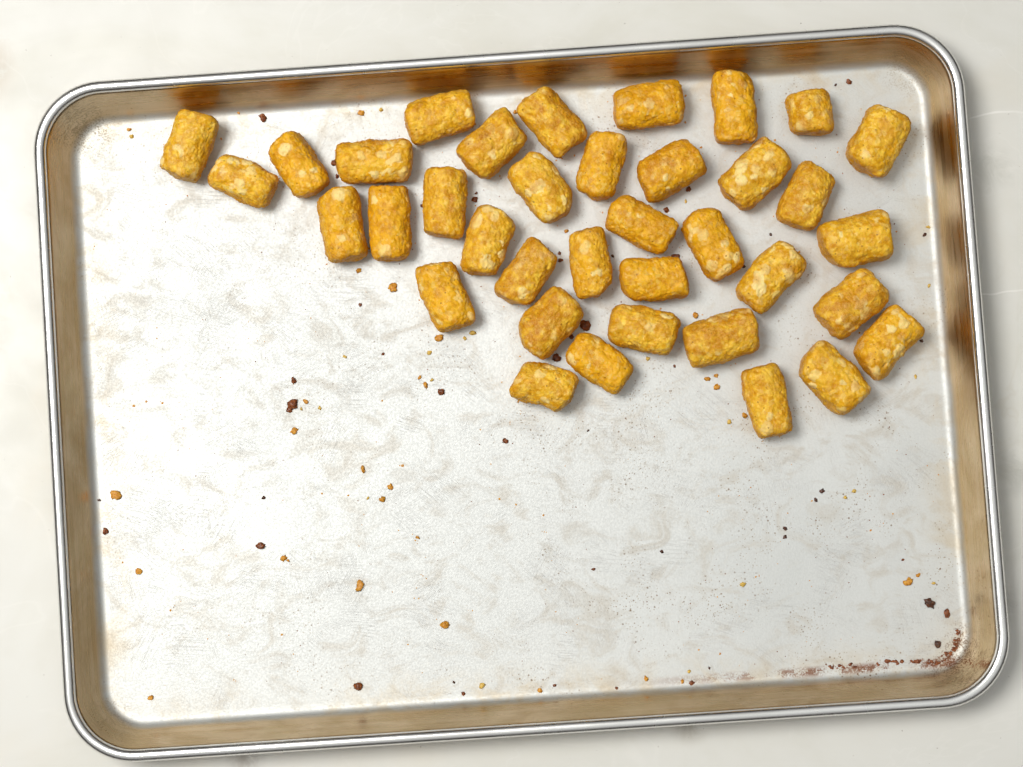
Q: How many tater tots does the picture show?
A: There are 37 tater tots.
